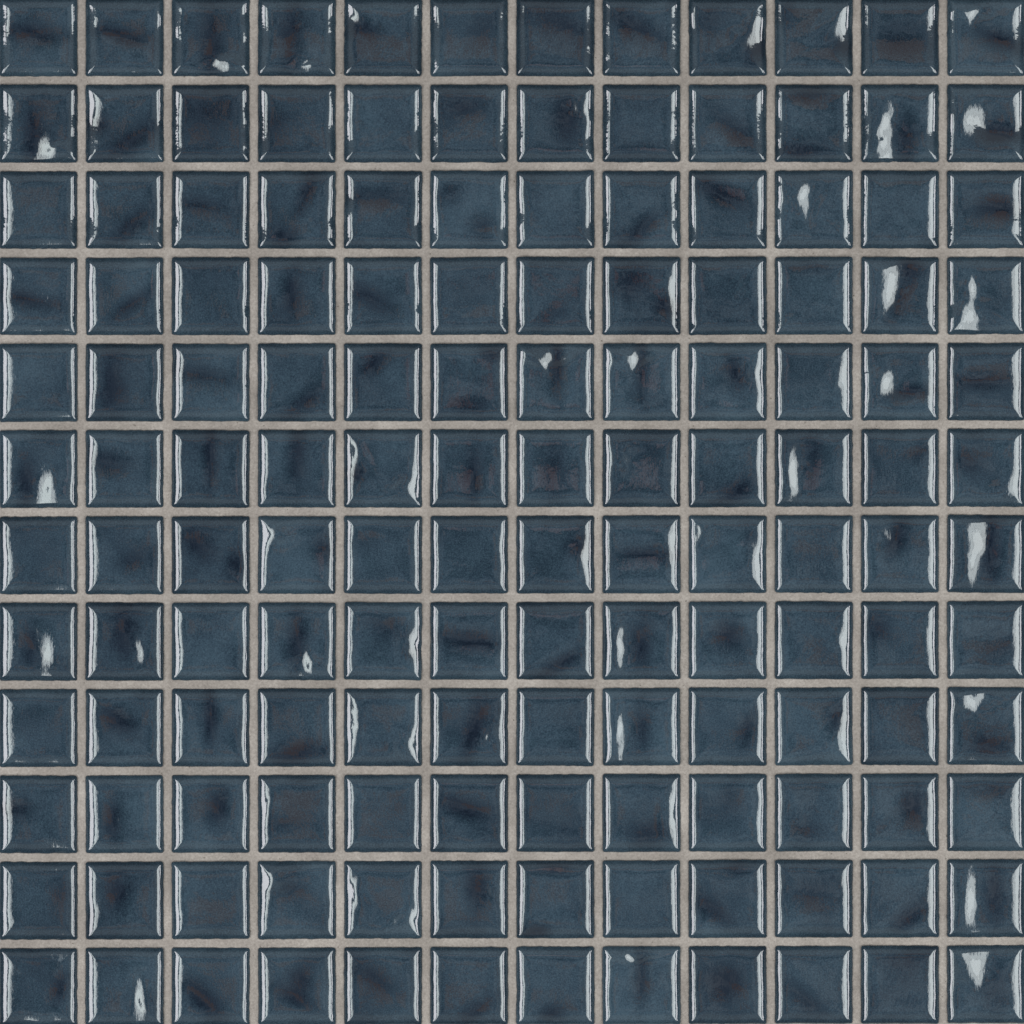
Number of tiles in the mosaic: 144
